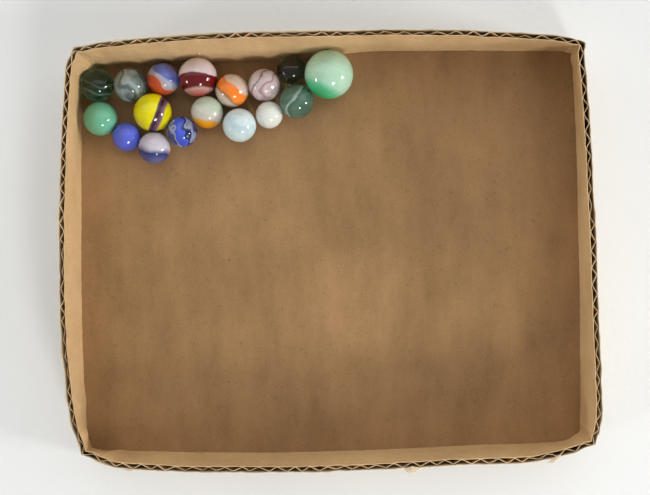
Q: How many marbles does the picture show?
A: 17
